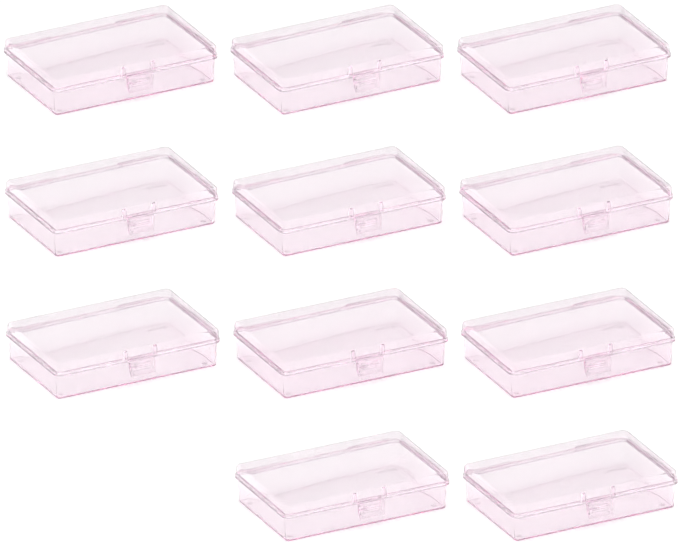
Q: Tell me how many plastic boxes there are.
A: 11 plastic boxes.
